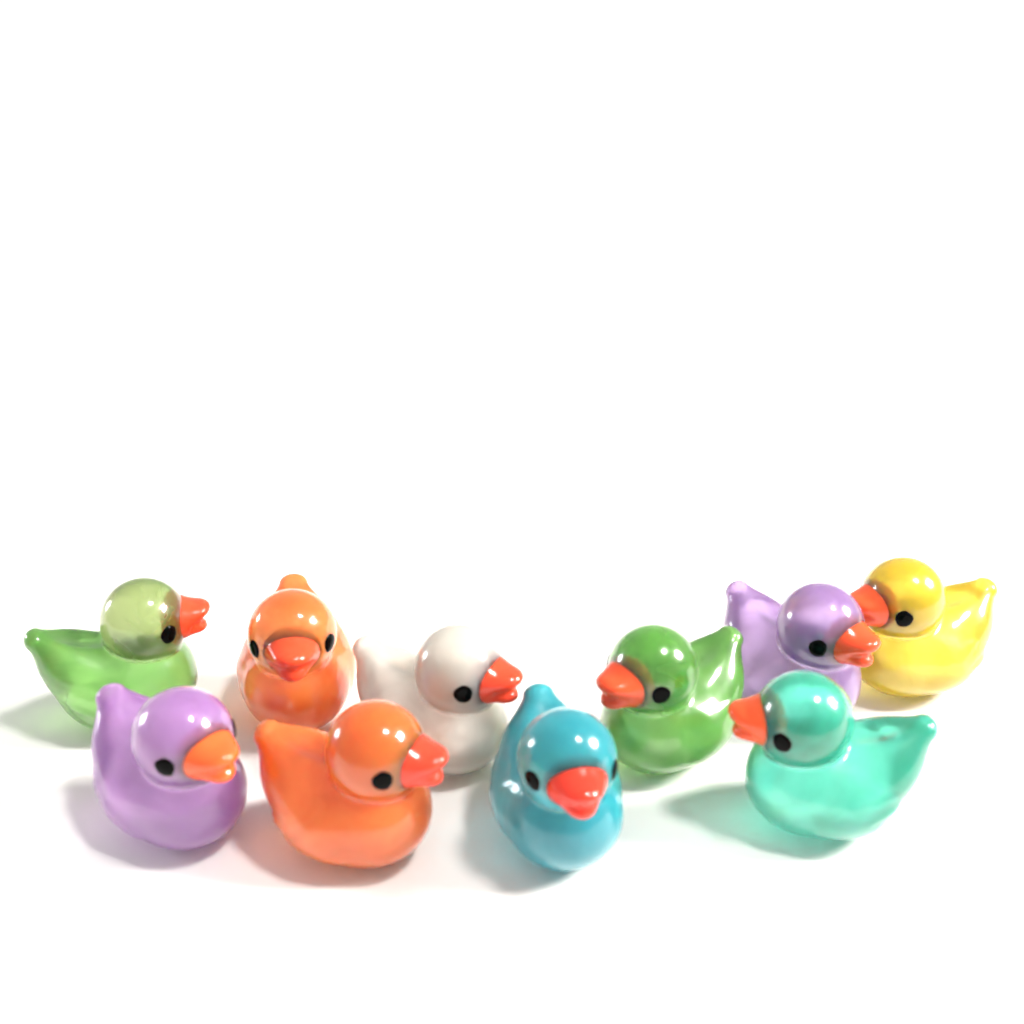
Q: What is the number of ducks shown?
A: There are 10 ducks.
